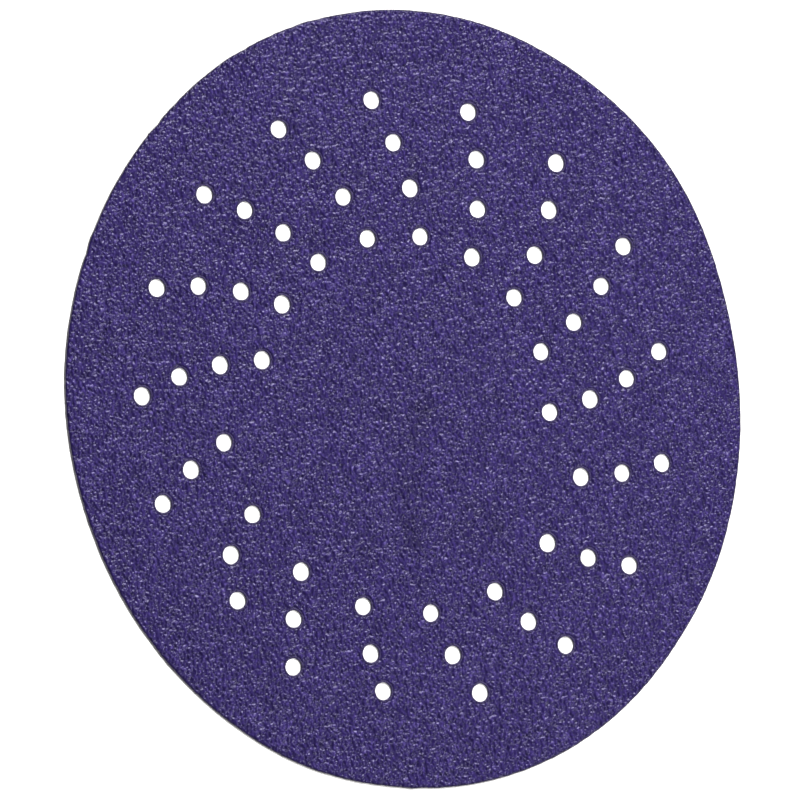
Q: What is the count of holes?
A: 60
